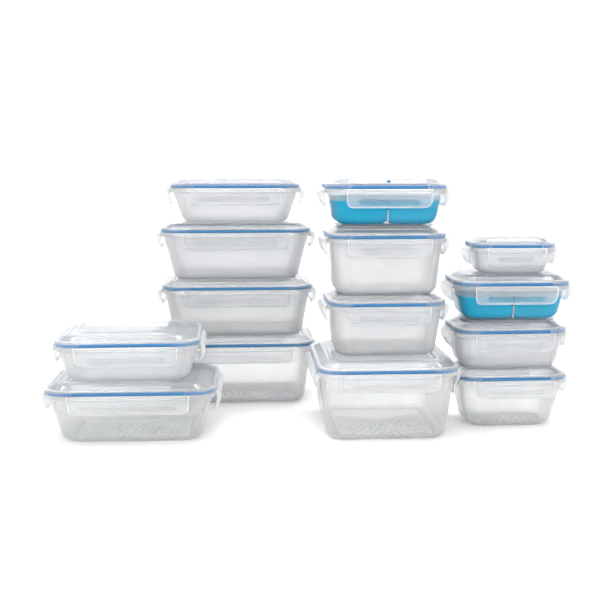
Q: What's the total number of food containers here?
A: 14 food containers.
